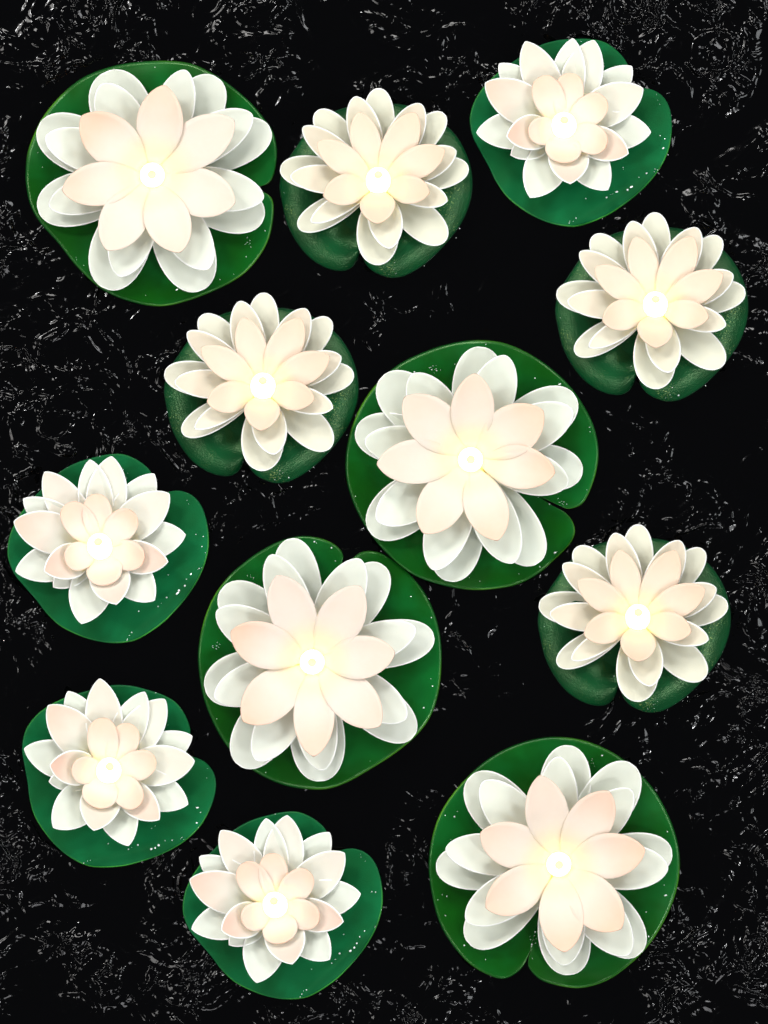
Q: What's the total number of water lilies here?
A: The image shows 12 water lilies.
